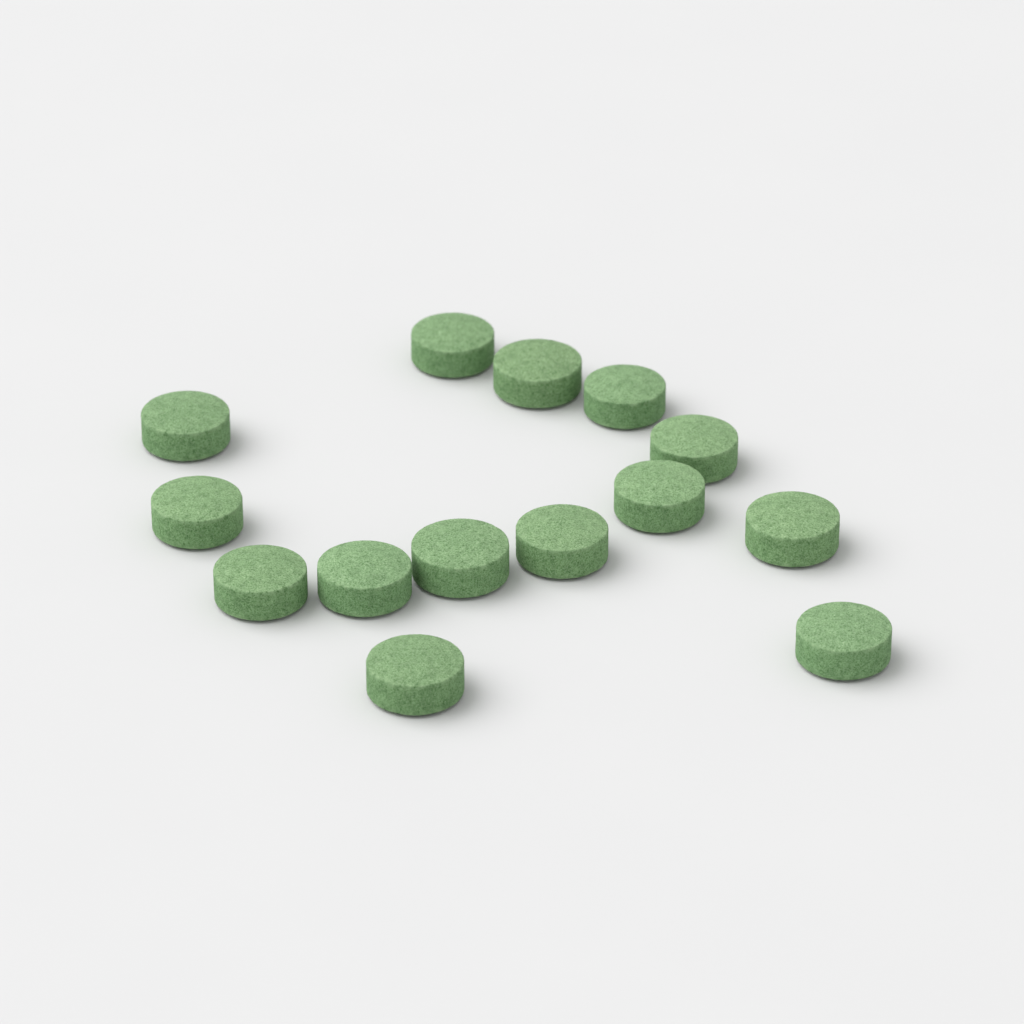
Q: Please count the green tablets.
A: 14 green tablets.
